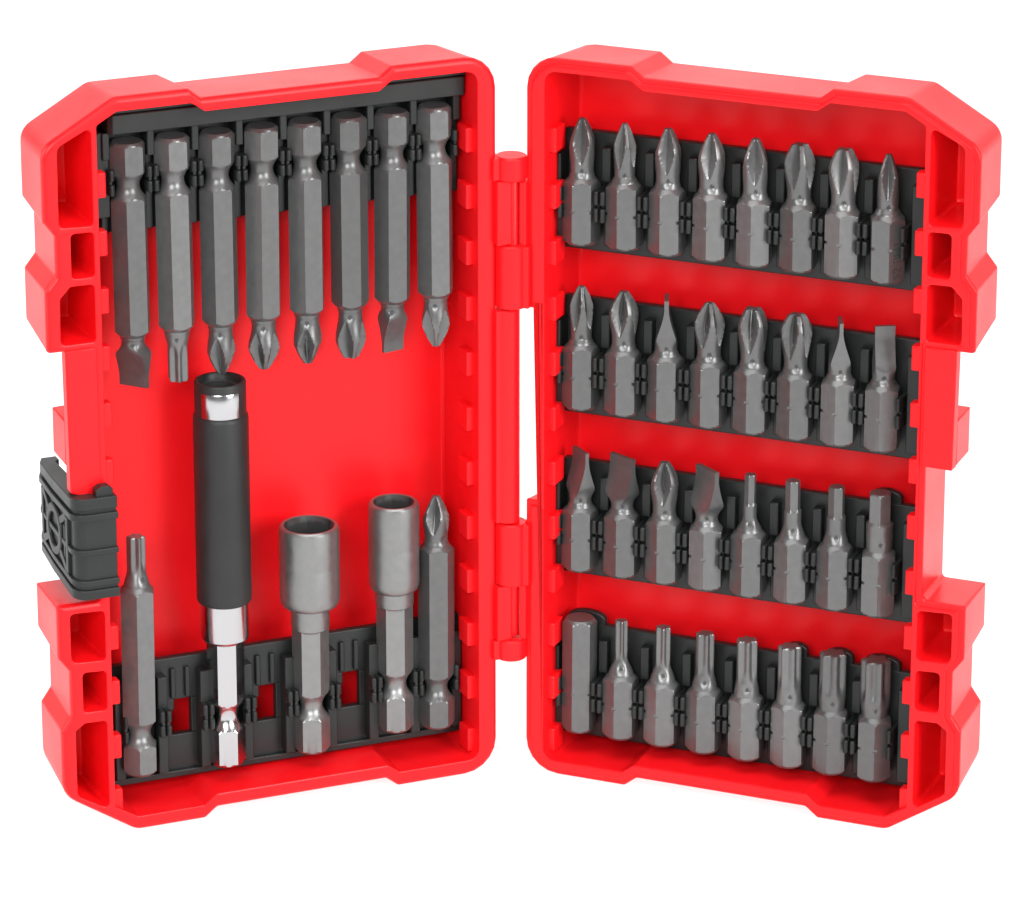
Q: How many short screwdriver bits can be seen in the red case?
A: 32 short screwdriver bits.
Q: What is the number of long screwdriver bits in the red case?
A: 10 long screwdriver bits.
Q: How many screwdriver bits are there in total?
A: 42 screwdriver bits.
